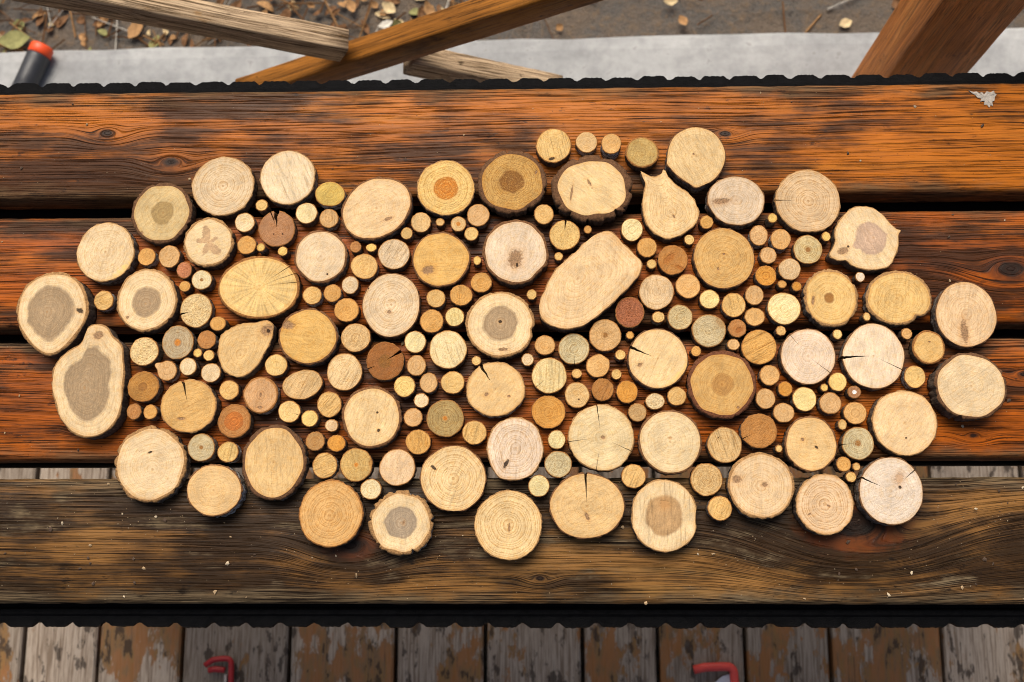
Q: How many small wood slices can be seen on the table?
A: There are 168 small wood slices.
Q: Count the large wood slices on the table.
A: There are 55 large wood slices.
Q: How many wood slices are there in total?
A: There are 223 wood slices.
